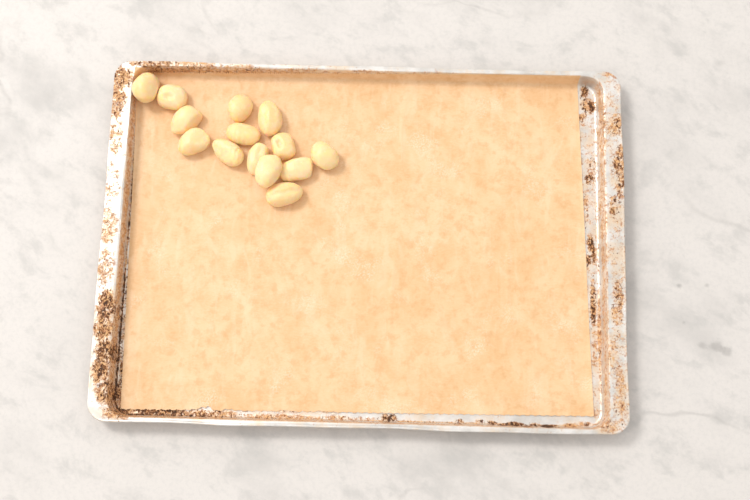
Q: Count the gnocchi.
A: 14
